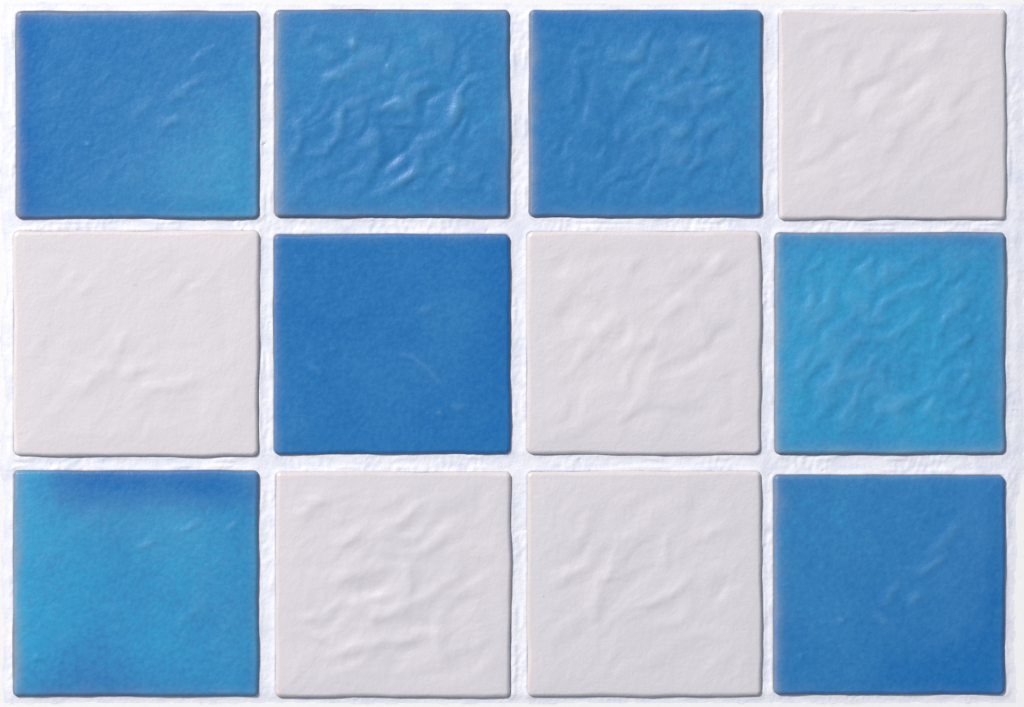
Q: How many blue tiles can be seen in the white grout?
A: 7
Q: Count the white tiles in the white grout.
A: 5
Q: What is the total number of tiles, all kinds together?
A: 12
